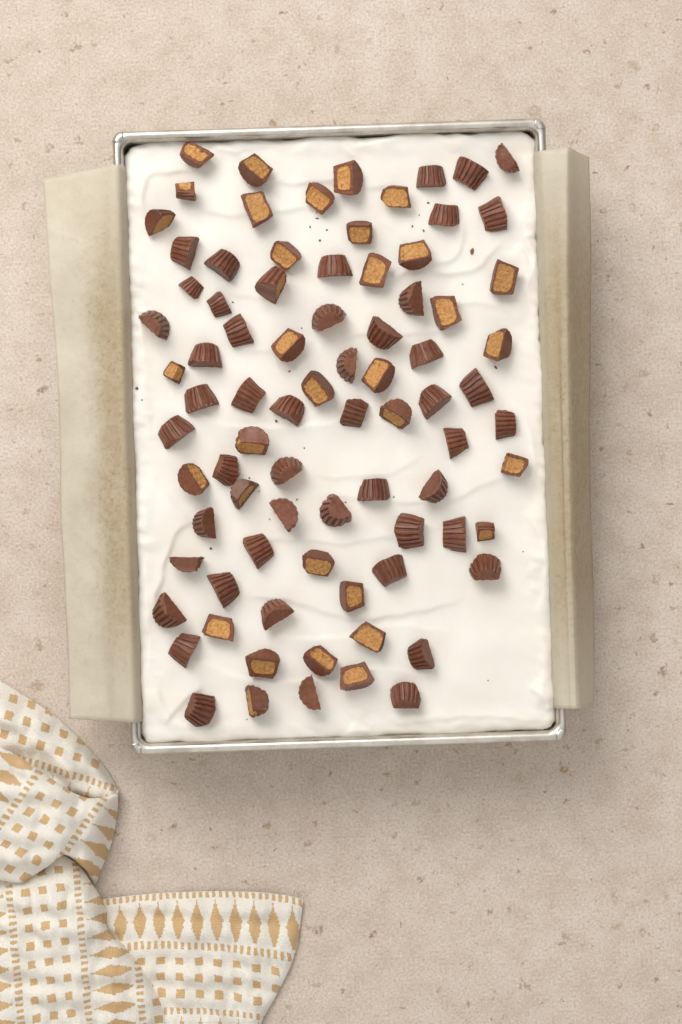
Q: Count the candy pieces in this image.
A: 82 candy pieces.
